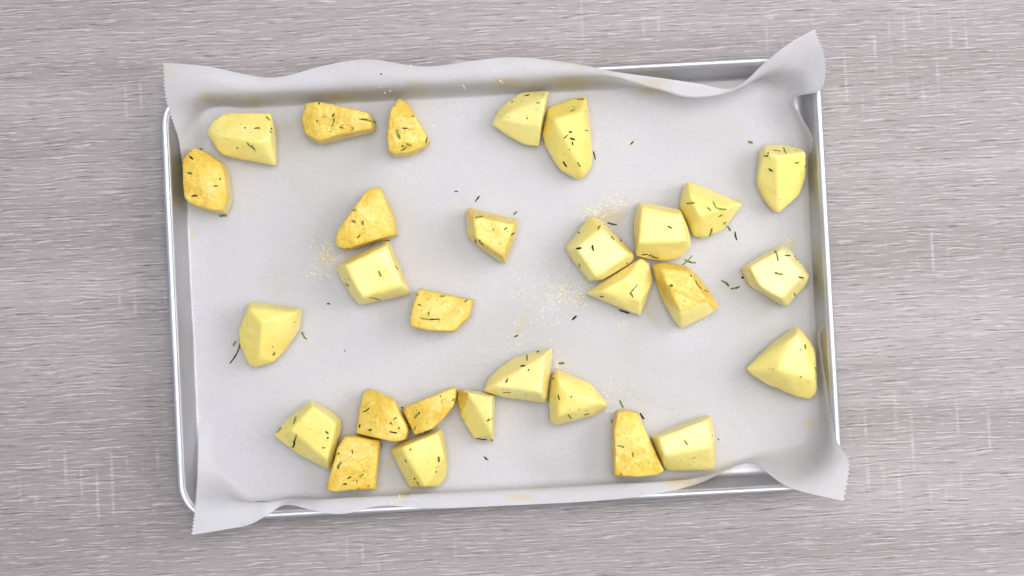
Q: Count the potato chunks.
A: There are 29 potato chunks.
